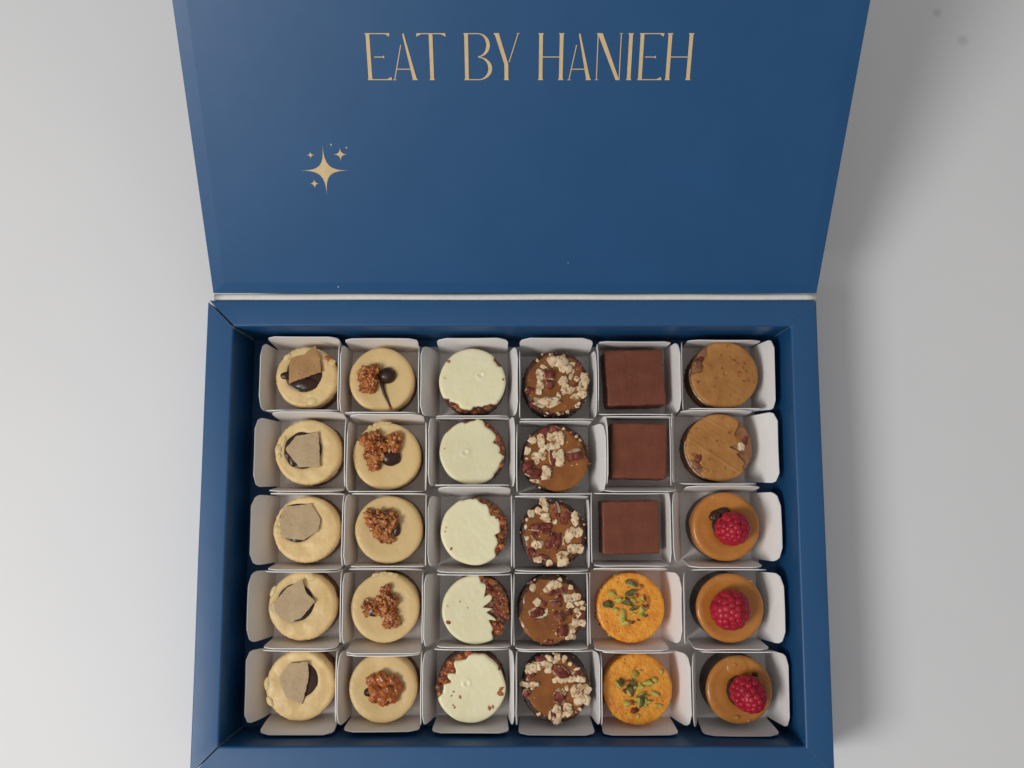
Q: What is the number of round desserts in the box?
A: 27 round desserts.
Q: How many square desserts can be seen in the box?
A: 3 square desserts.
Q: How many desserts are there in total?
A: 30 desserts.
